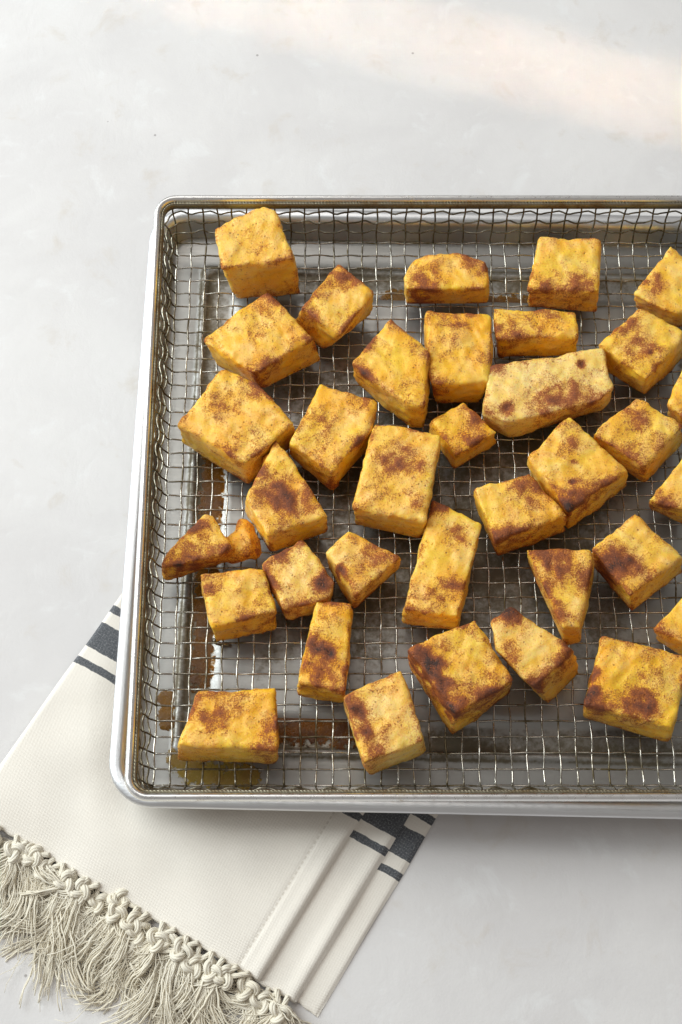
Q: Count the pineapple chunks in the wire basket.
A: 35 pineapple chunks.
